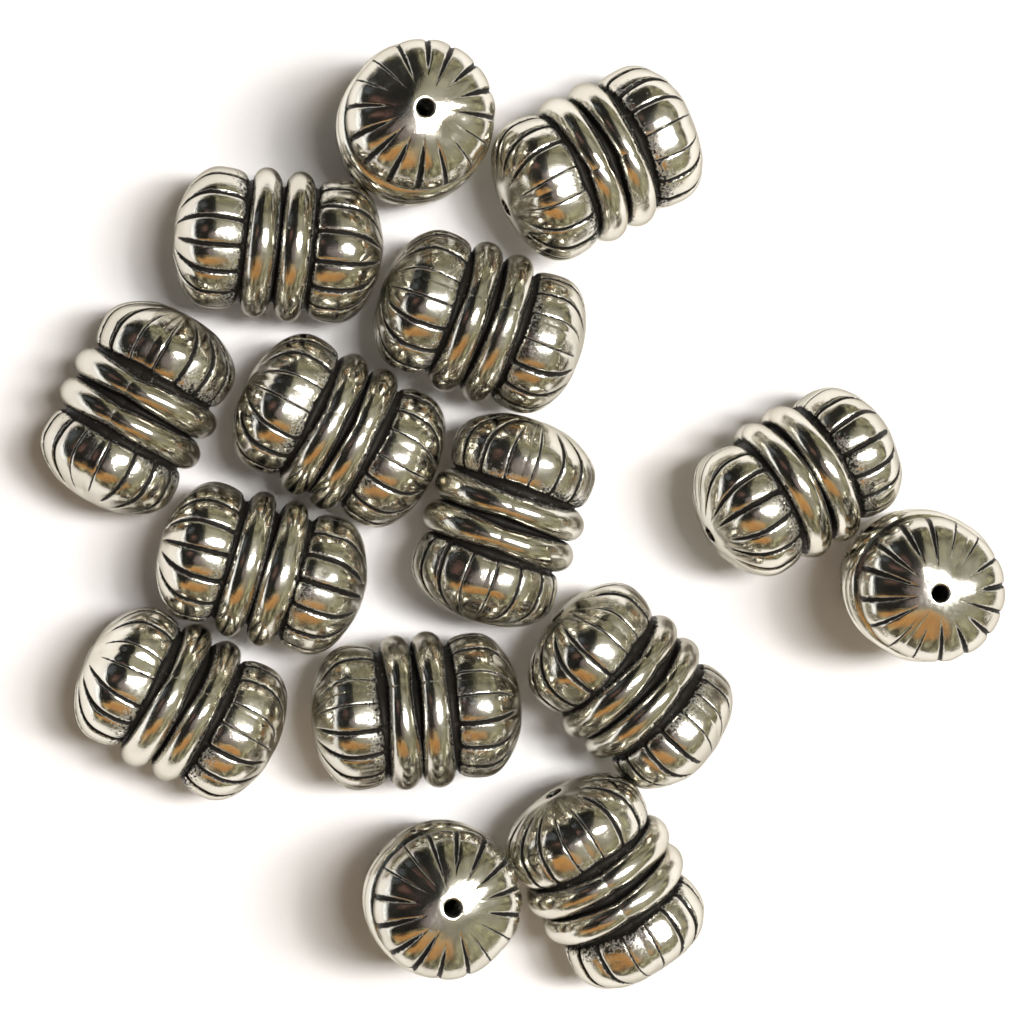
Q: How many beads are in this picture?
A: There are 15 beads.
